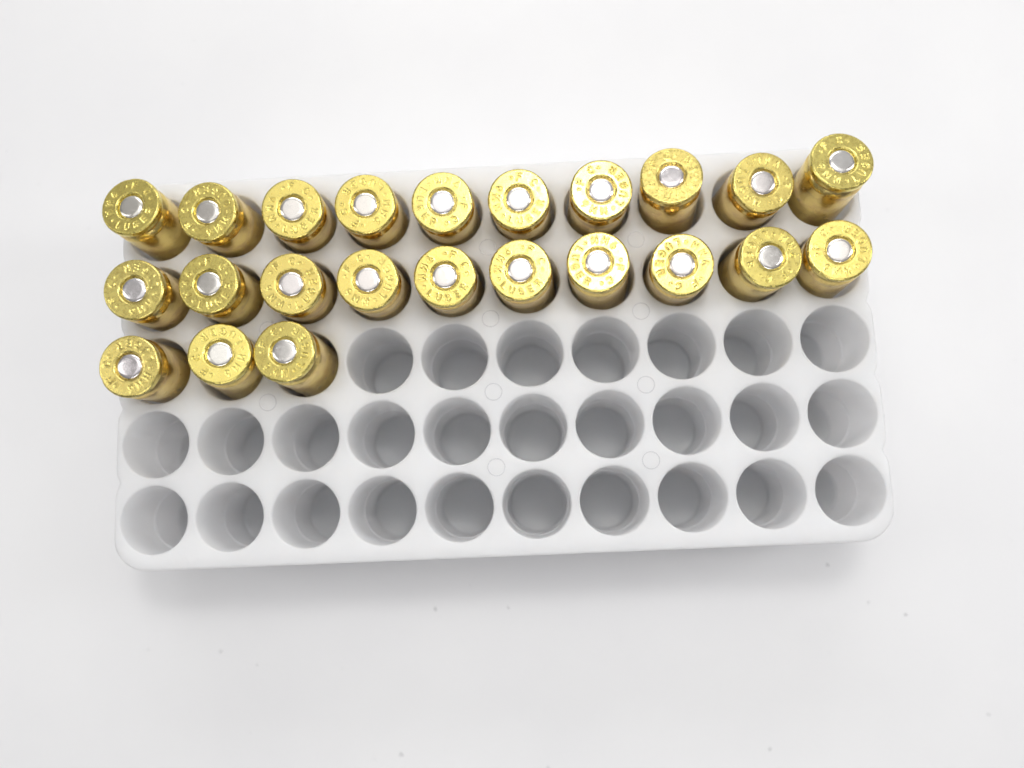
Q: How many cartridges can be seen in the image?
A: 23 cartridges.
